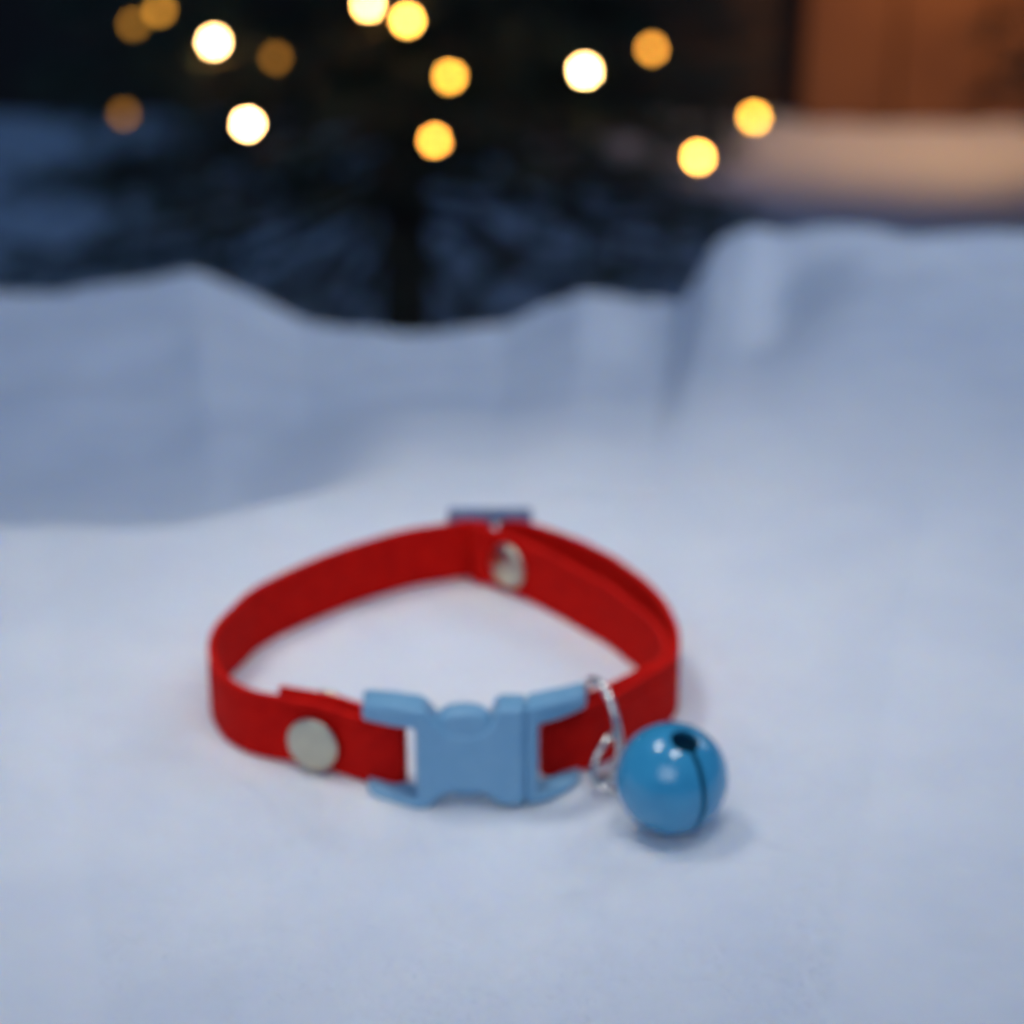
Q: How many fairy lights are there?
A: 14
